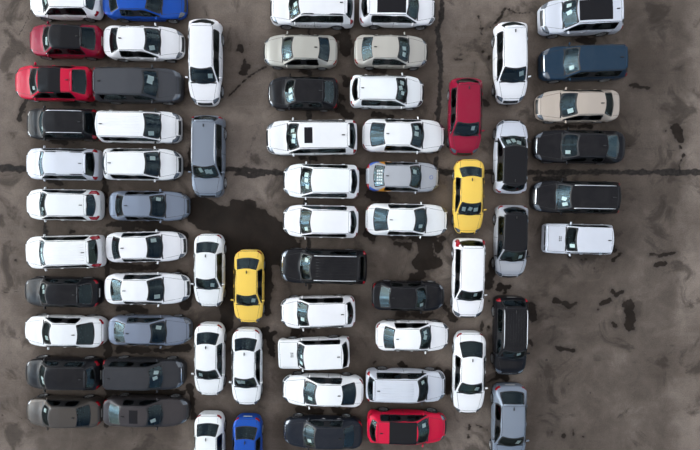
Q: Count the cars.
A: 66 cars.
